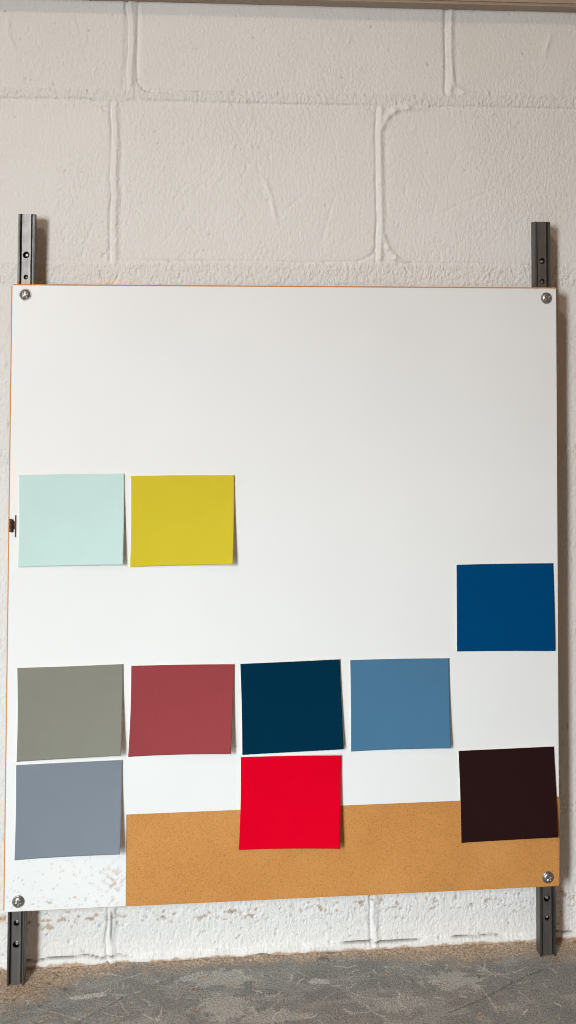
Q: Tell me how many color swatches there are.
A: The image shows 10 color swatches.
